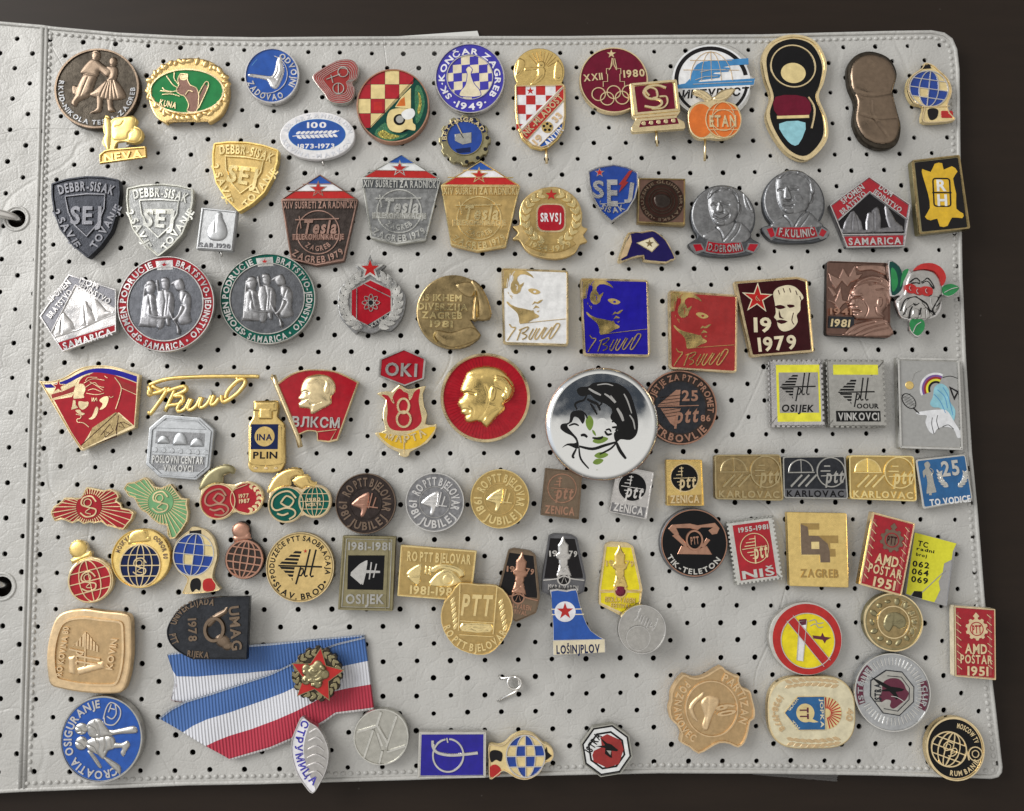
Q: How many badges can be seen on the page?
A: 104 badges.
